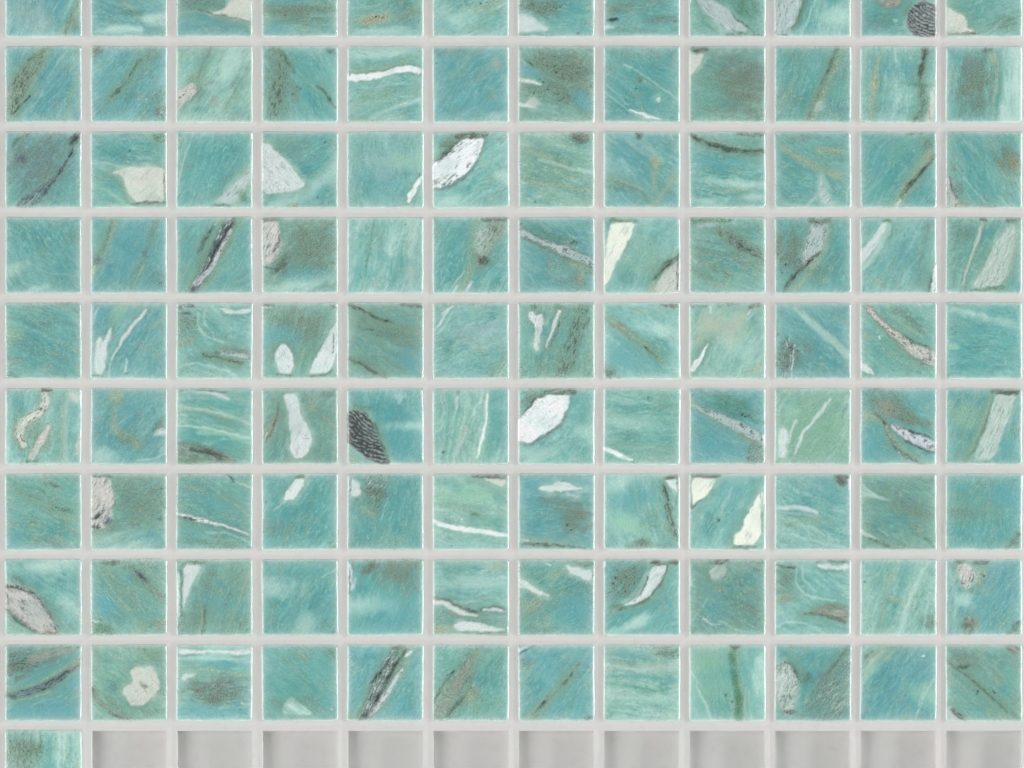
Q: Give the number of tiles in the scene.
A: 109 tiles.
